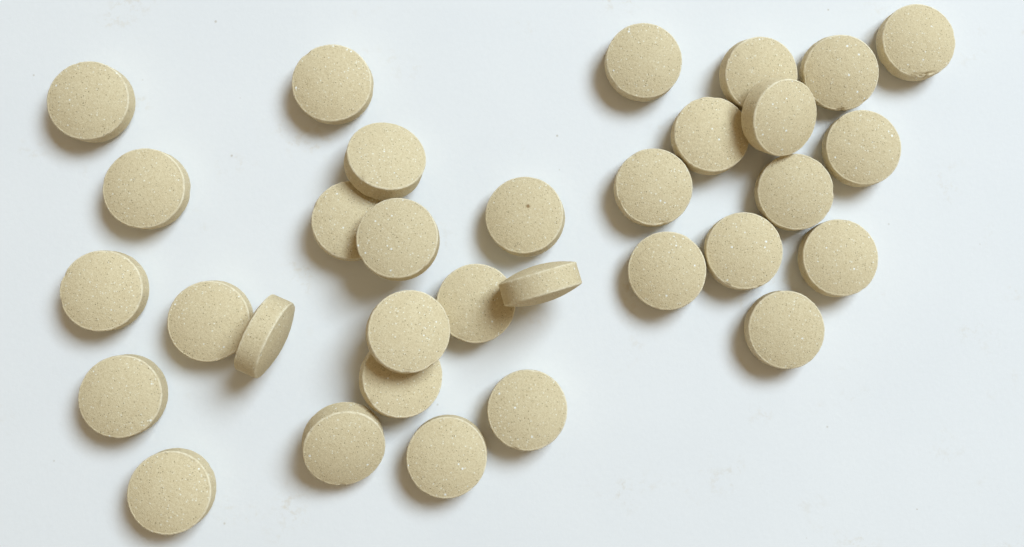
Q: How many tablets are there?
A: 32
